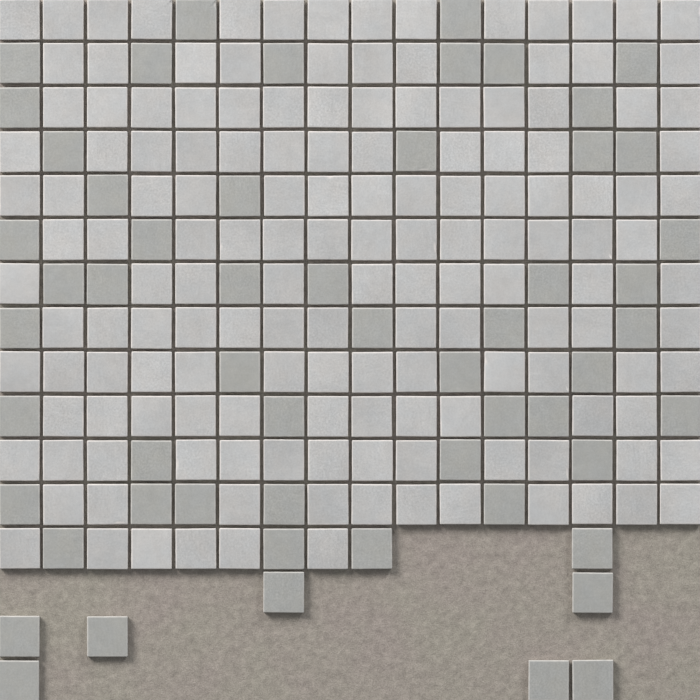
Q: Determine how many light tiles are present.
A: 153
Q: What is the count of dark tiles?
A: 56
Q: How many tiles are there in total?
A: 209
